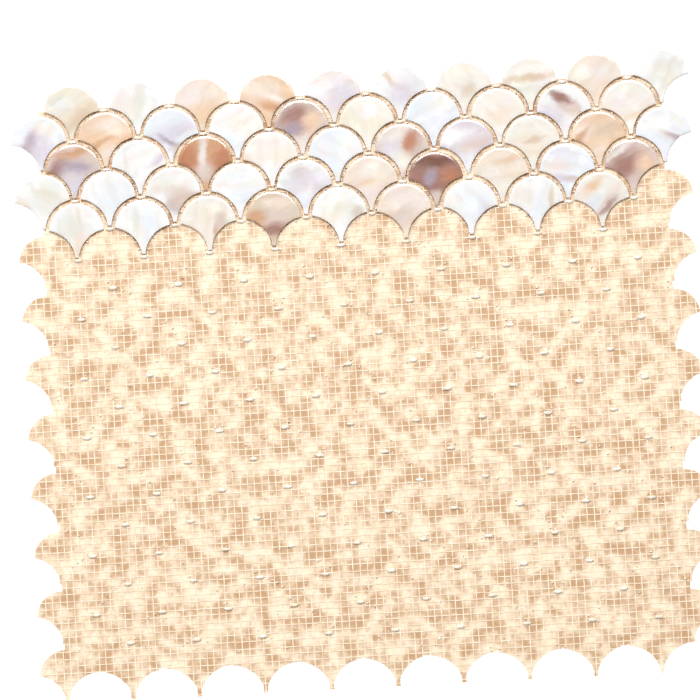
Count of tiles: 49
